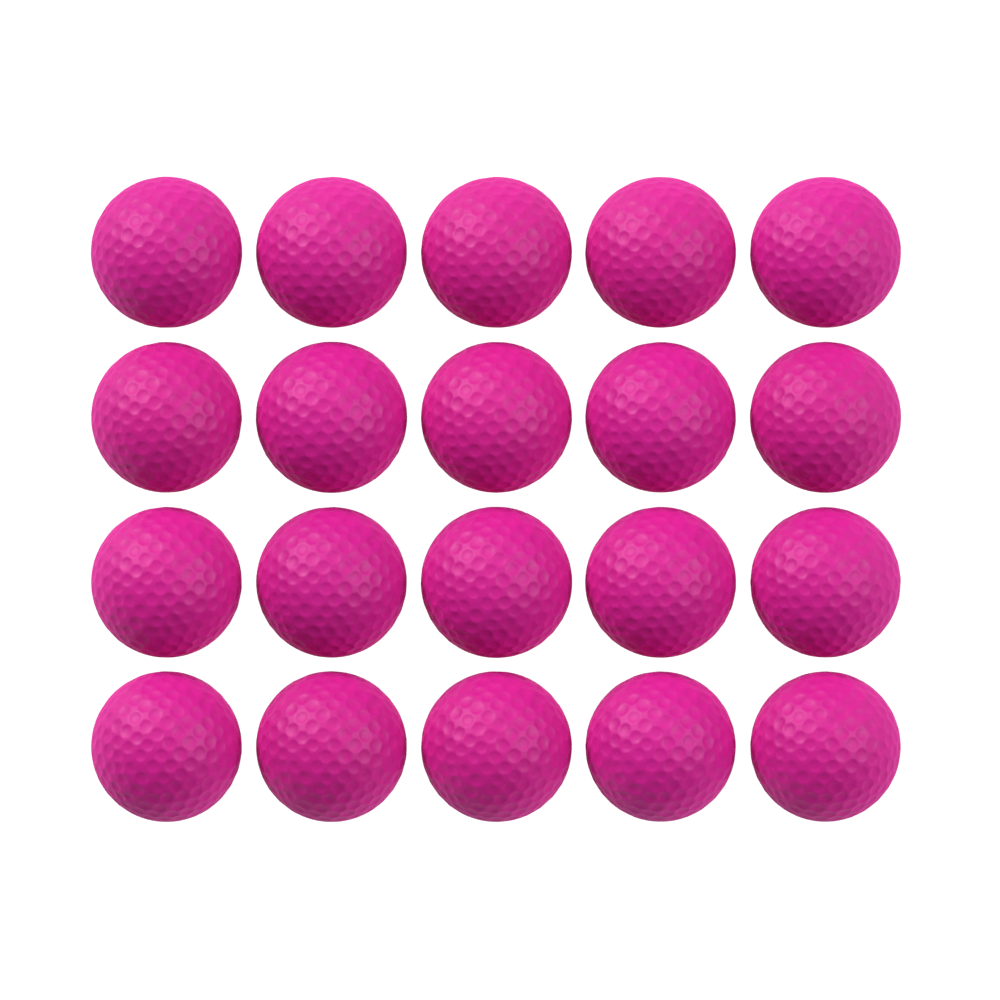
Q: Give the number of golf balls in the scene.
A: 20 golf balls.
